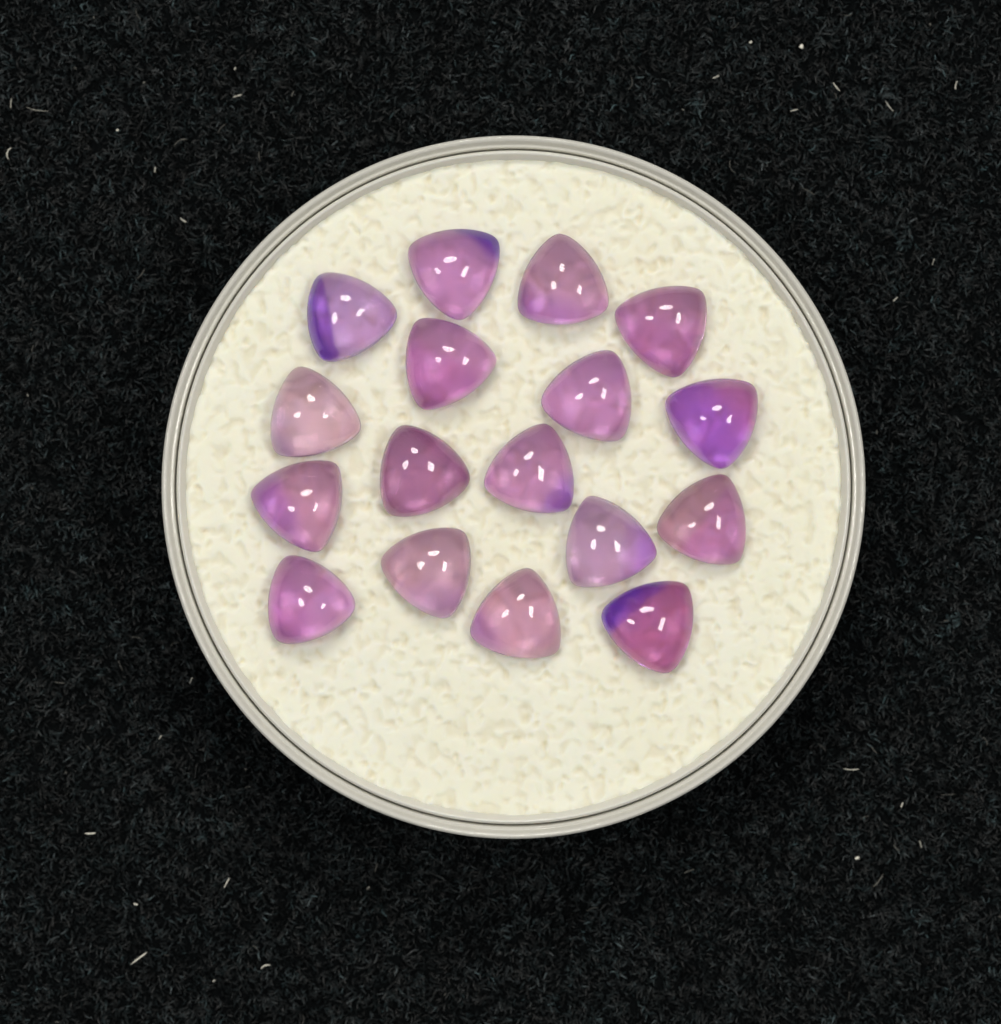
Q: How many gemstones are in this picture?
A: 17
